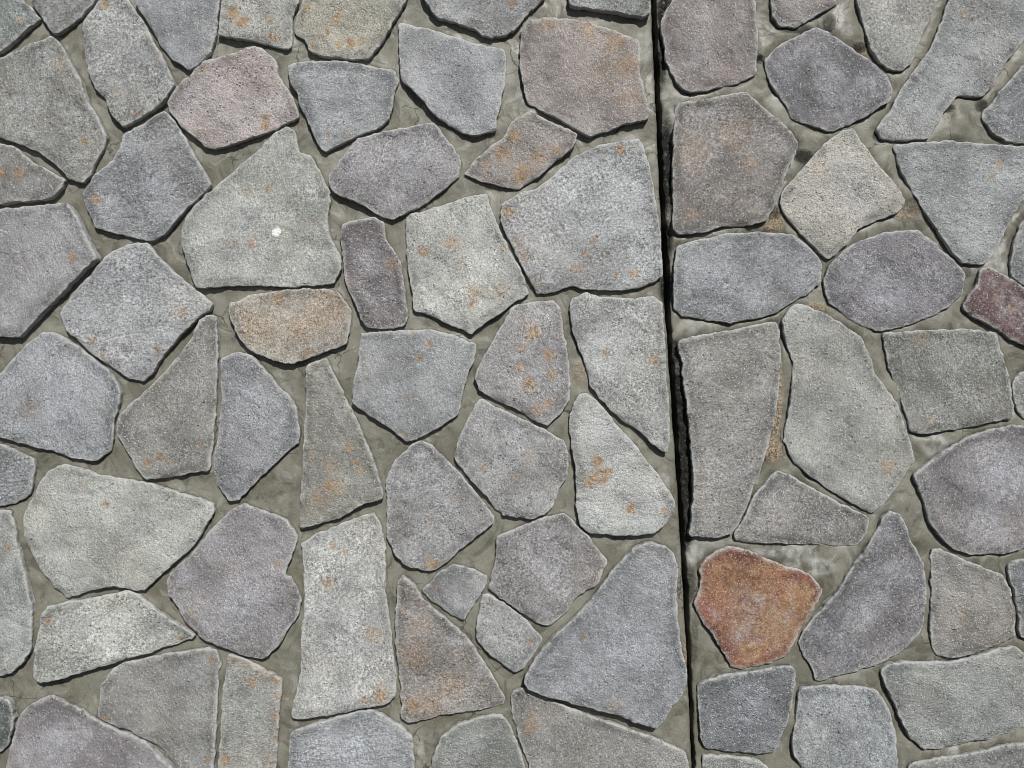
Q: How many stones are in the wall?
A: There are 80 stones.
